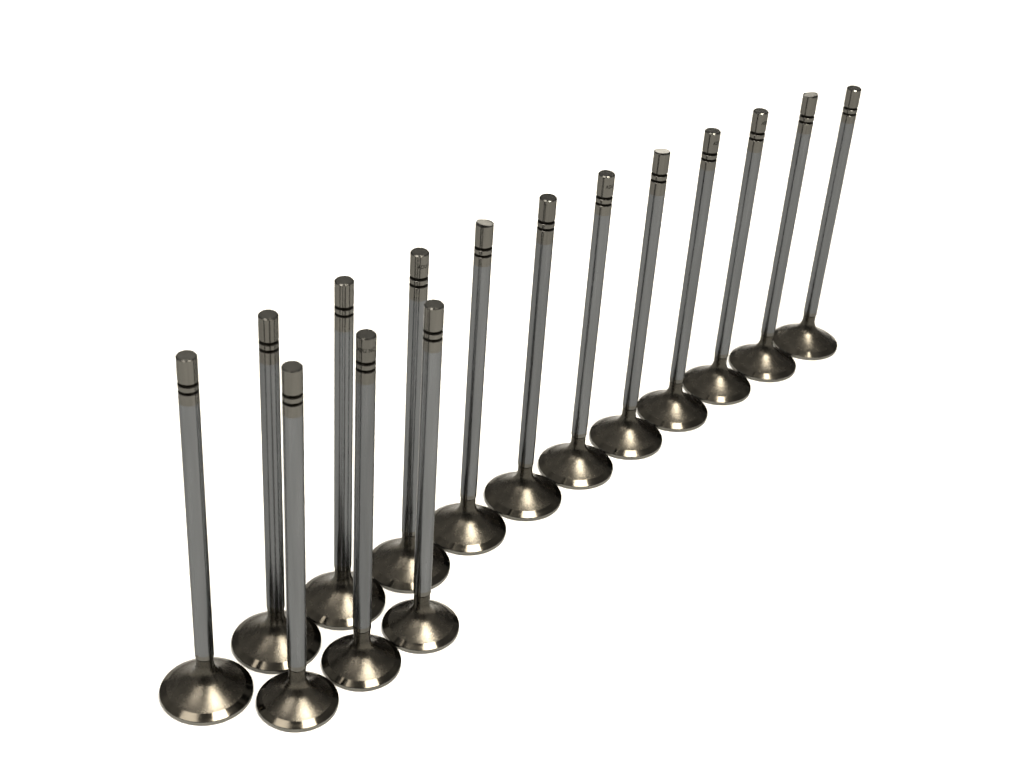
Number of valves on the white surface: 15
